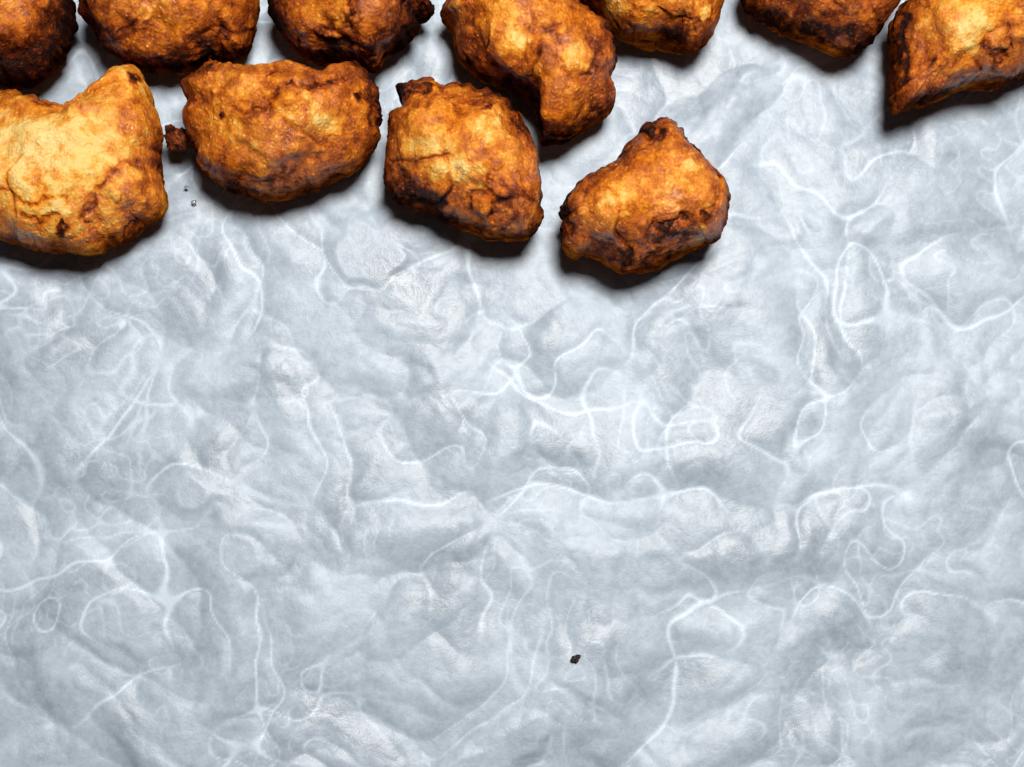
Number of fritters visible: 11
